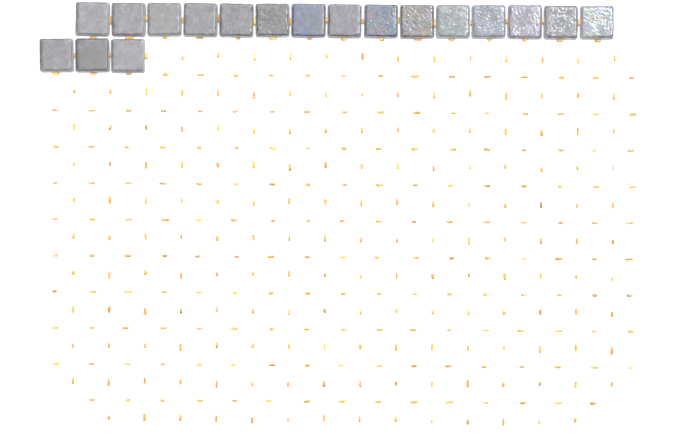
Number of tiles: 18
